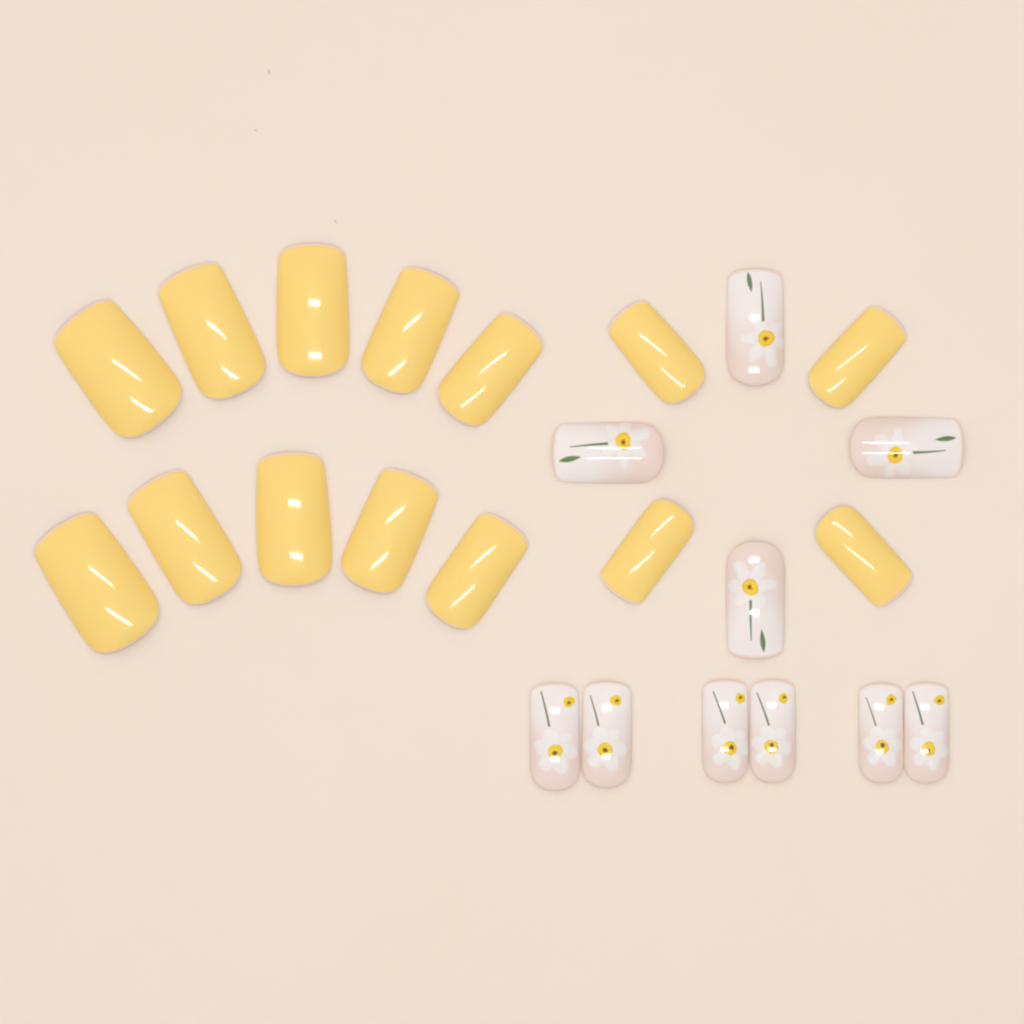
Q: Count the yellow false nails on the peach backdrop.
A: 14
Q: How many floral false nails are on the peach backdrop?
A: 10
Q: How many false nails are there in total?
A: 24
